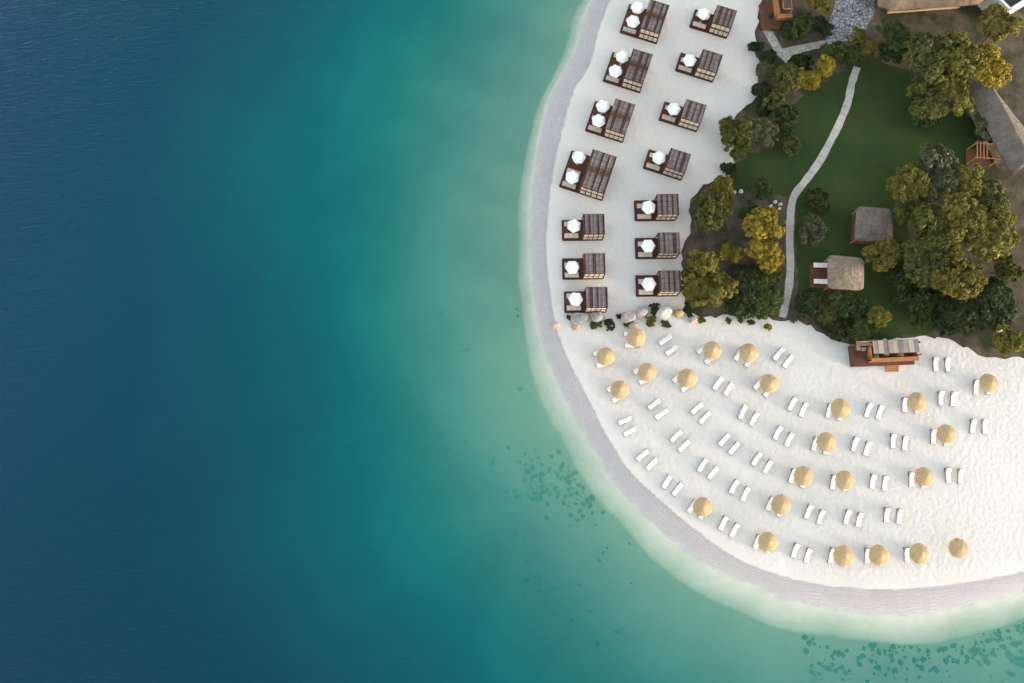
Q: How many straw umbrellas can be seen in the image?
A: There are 23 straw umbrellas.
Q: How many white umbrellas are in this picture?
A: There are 18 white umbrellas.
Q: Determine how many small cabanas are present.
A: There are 10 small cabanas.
